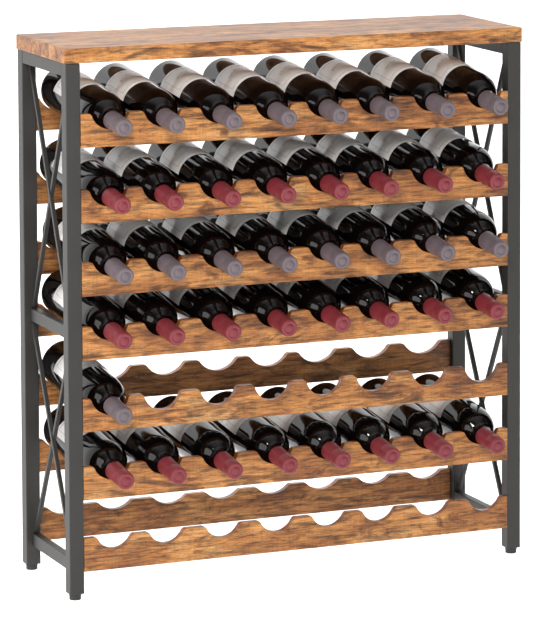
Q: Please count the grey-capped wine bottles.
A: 17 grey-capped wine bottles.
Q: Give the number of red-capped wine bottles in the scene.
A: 24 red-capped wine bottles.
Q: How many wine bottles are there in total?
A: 41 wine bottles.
